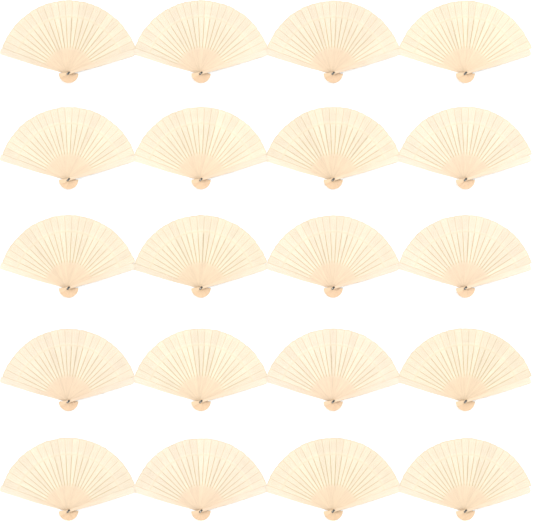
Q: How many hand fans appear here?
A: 20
